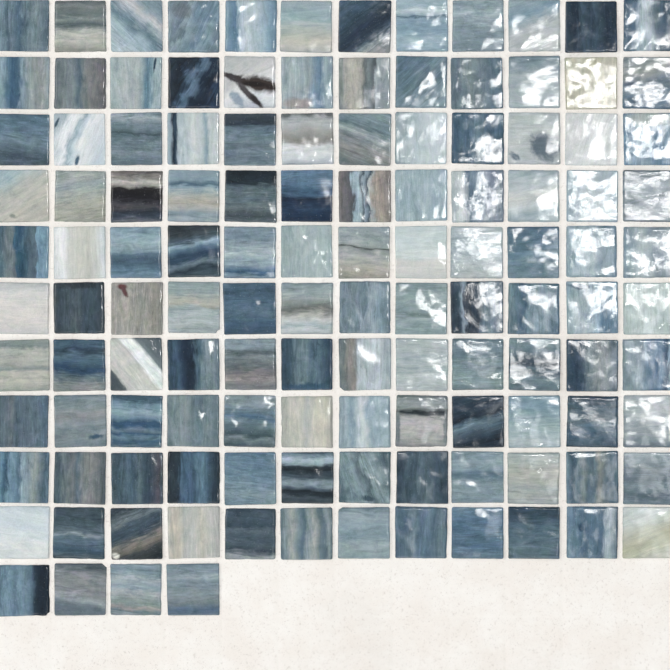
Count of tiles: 124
